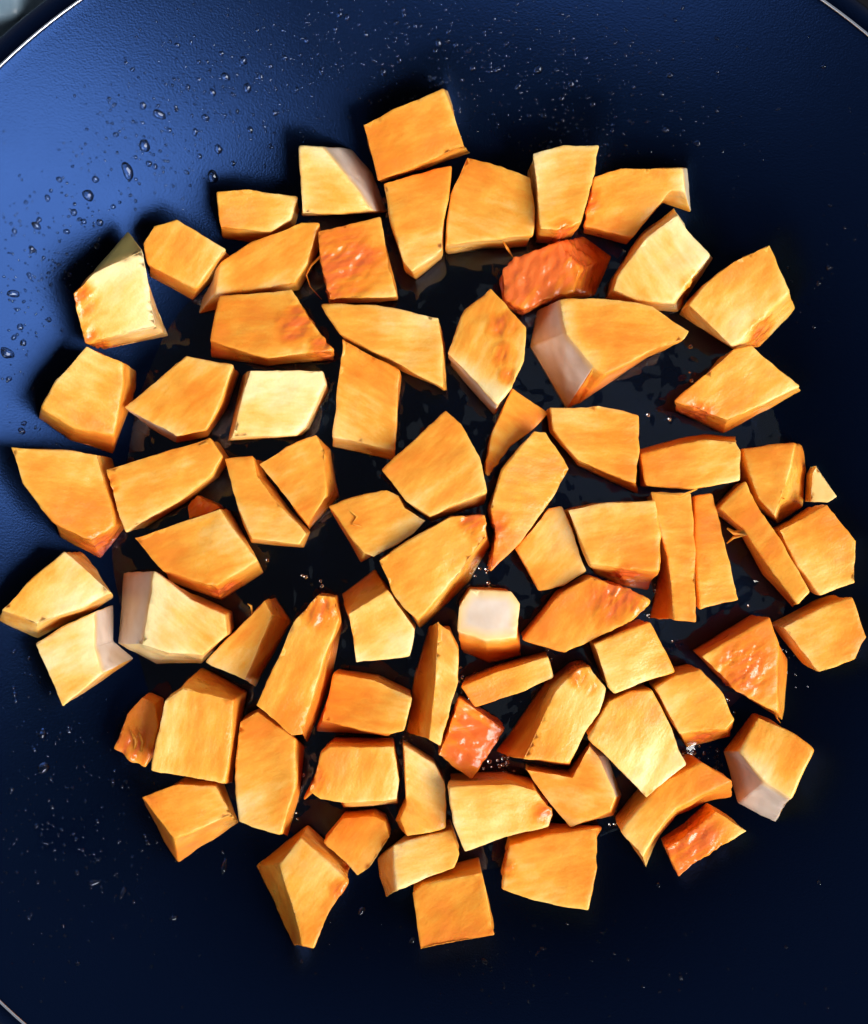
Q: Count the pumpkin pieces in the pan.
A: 78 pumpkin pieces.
